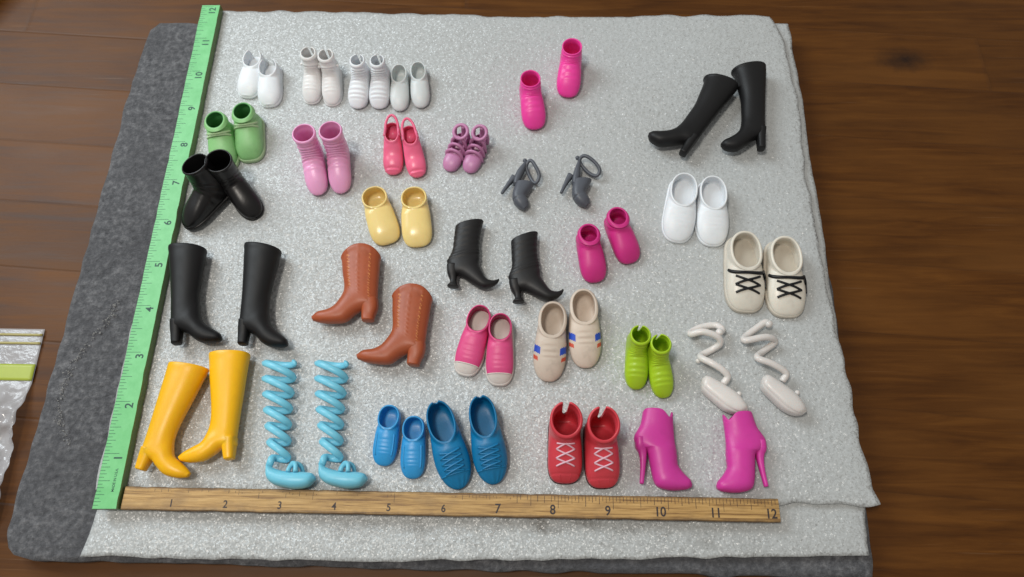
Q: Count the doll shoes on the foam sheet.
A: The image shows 58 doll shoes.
